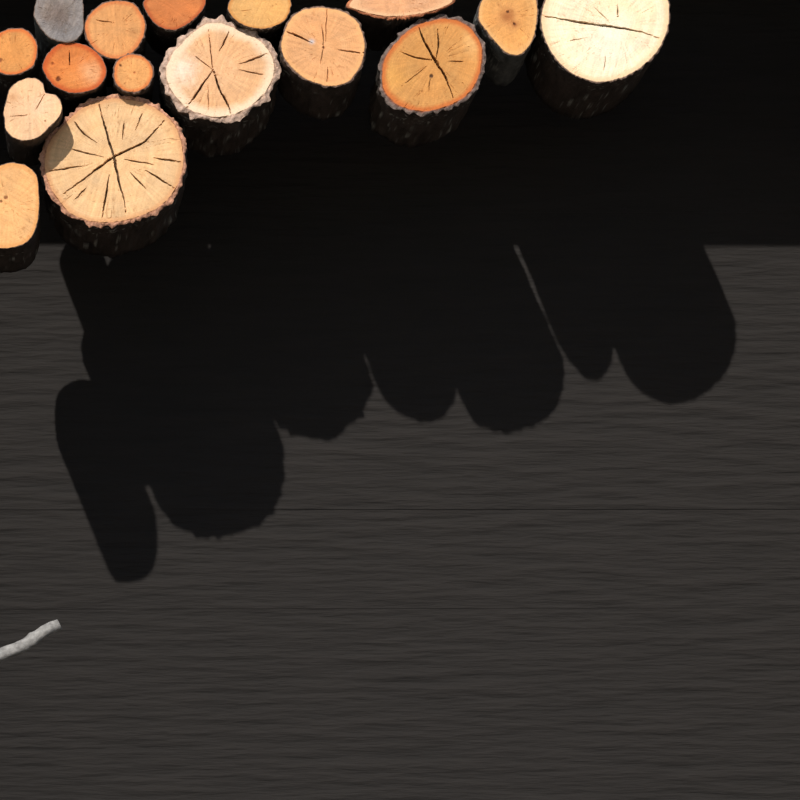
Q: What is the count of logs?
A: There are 16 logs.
